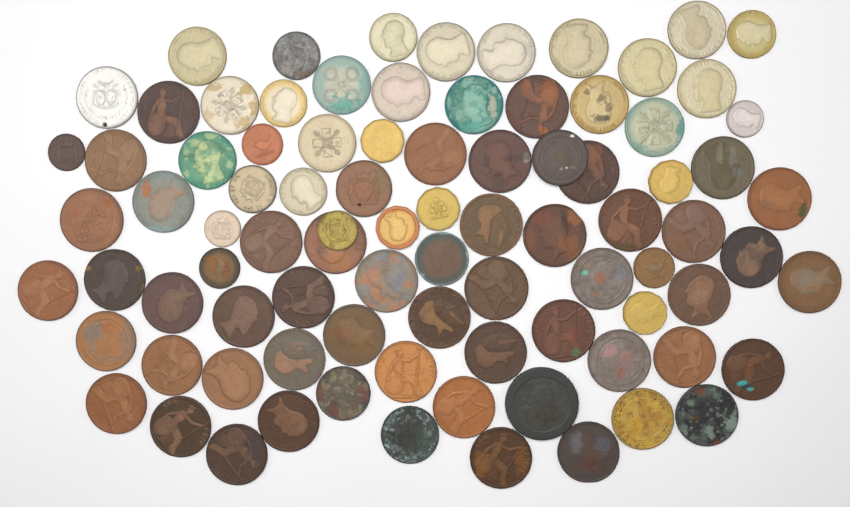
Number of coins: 88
